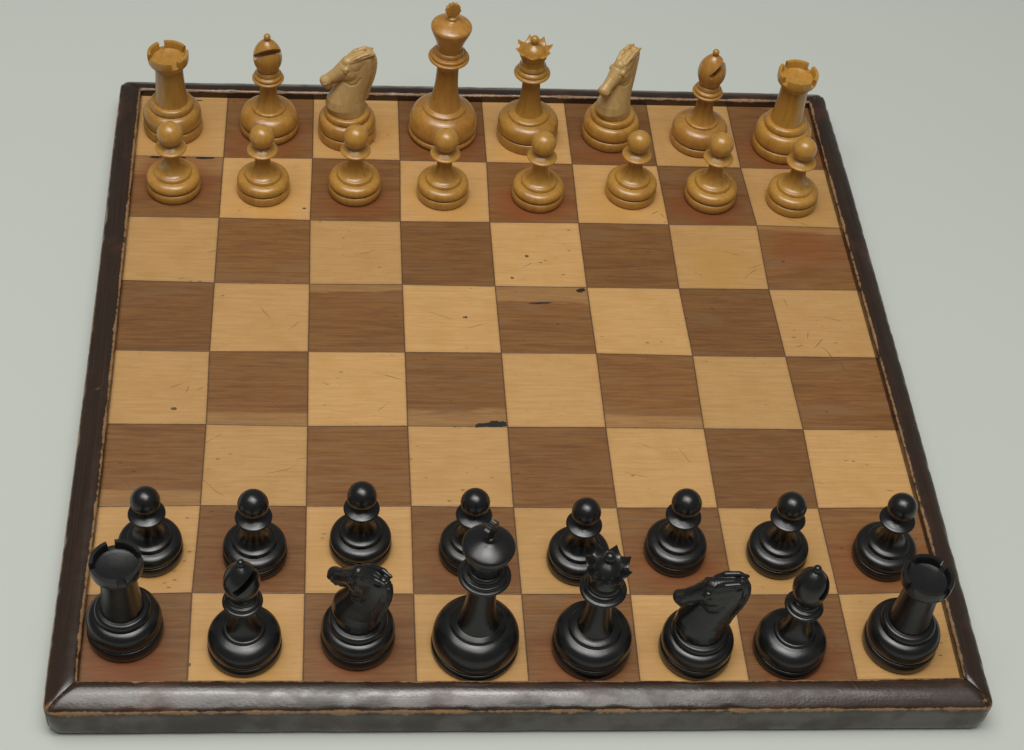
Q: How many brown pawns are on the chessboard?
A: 8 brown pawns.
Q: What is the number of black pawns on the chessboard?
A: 8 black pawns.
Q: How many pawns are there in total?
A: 16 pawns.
